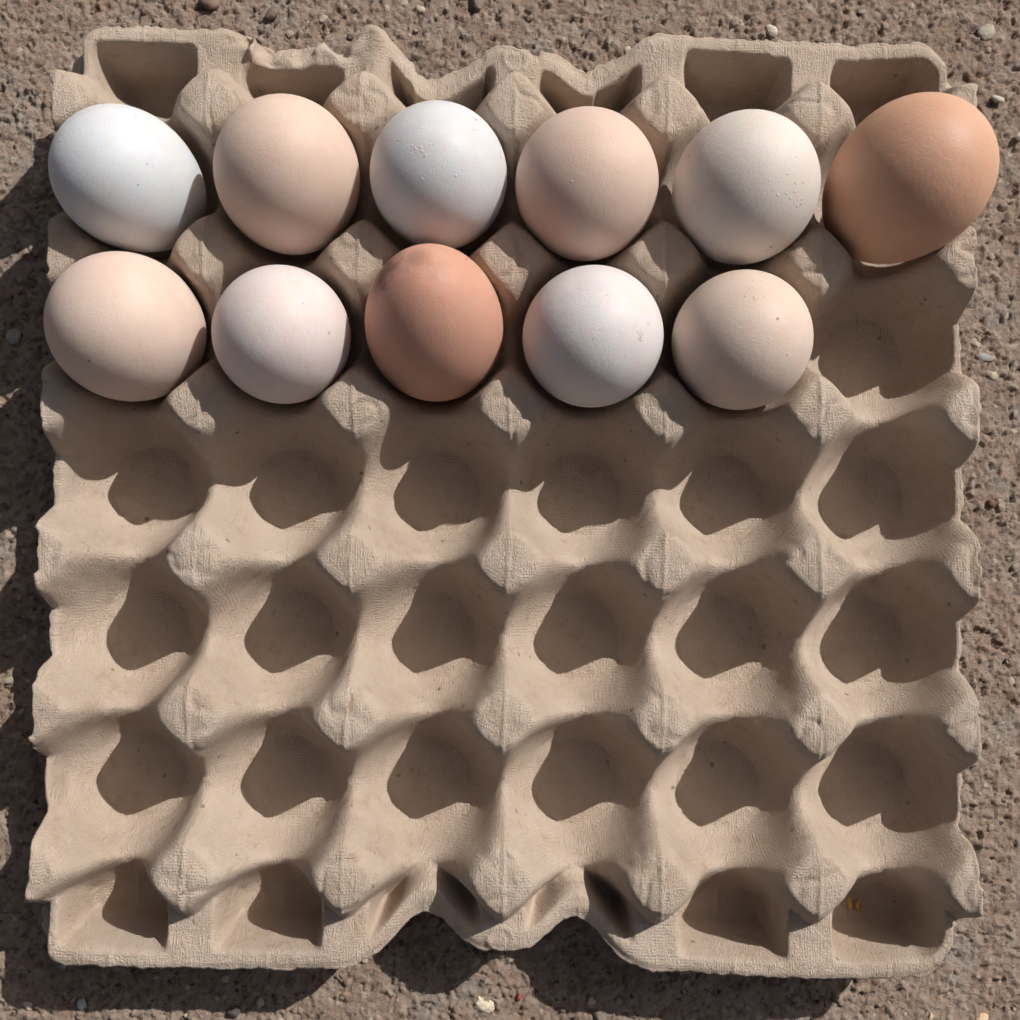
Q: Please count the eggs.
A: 11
